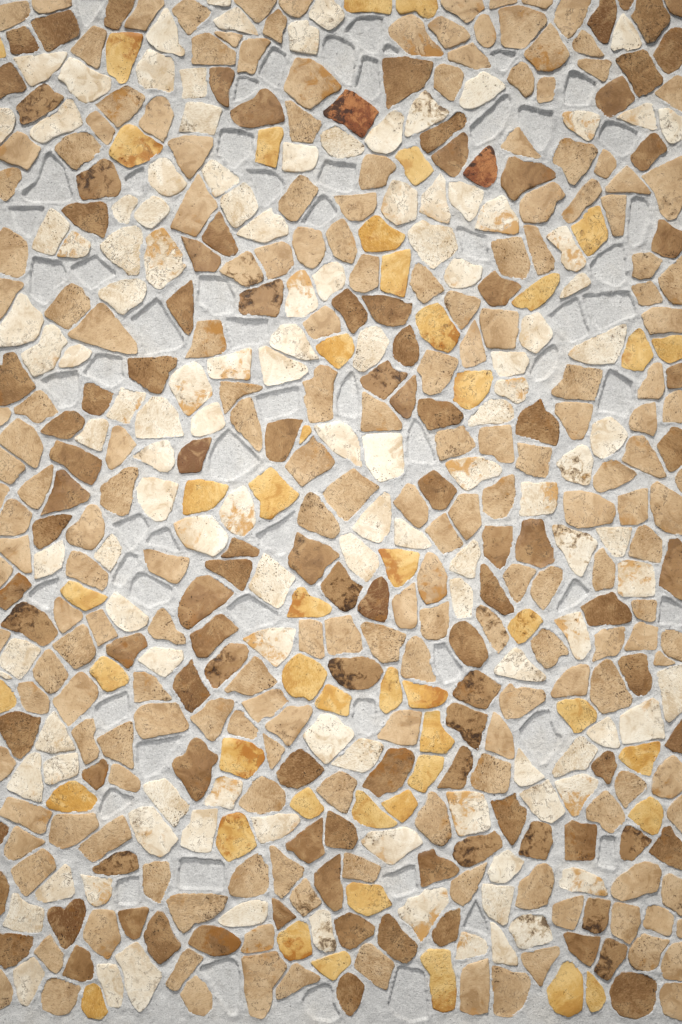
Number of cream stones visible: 121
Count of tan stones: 195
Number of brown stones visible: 106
